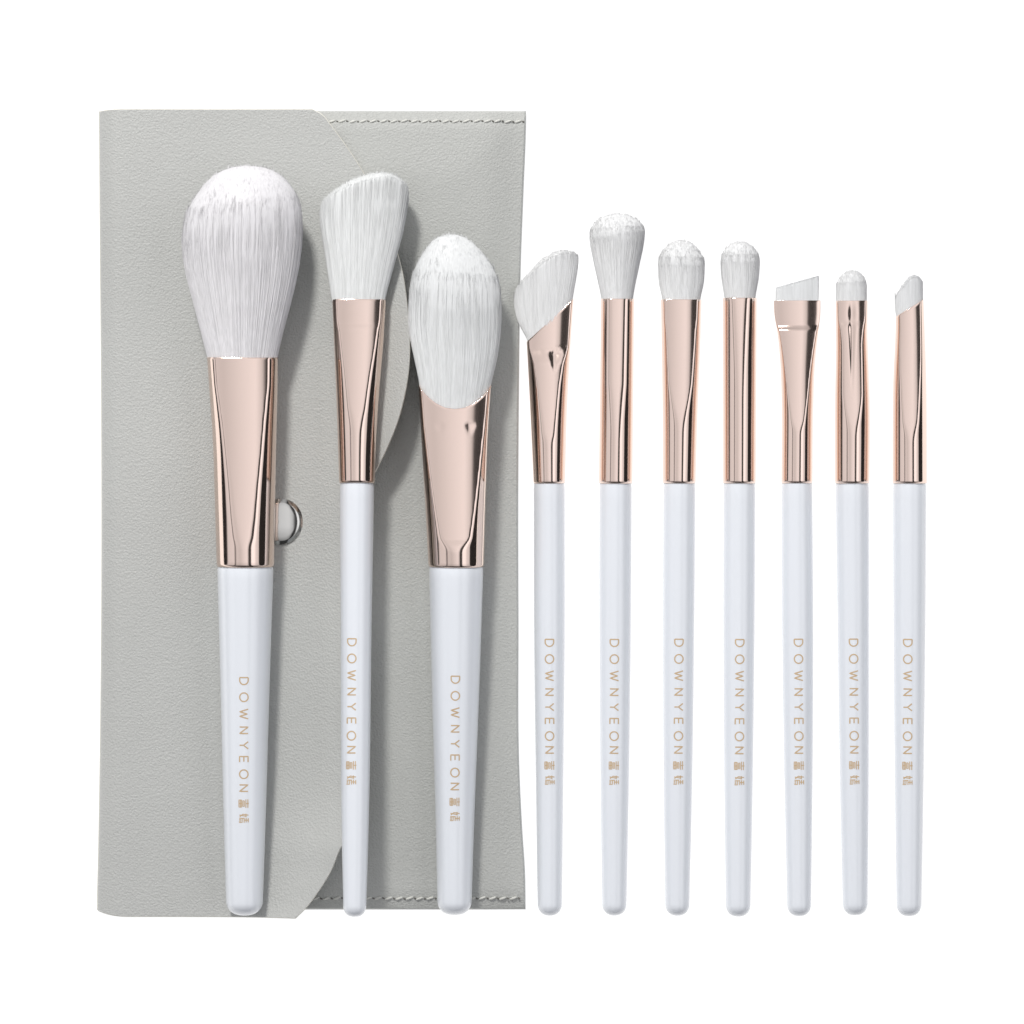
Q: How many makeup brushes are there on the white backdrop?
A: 10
